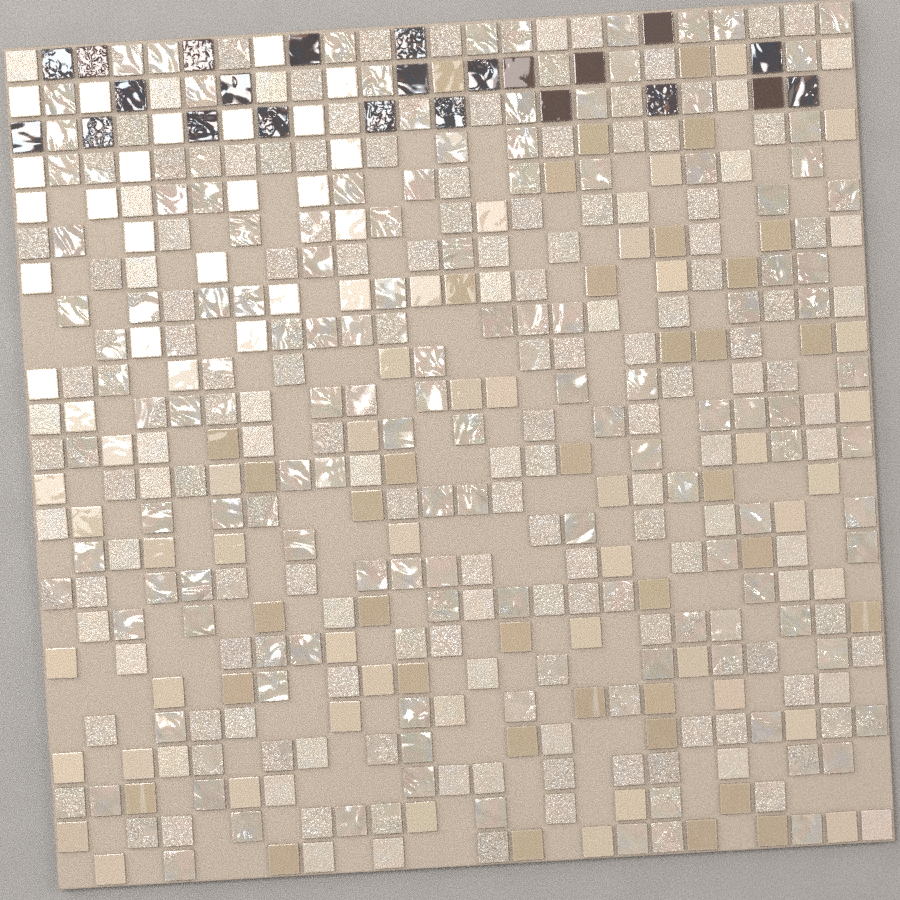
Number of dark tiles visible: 23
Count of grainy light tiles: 166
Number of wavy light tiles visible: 119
